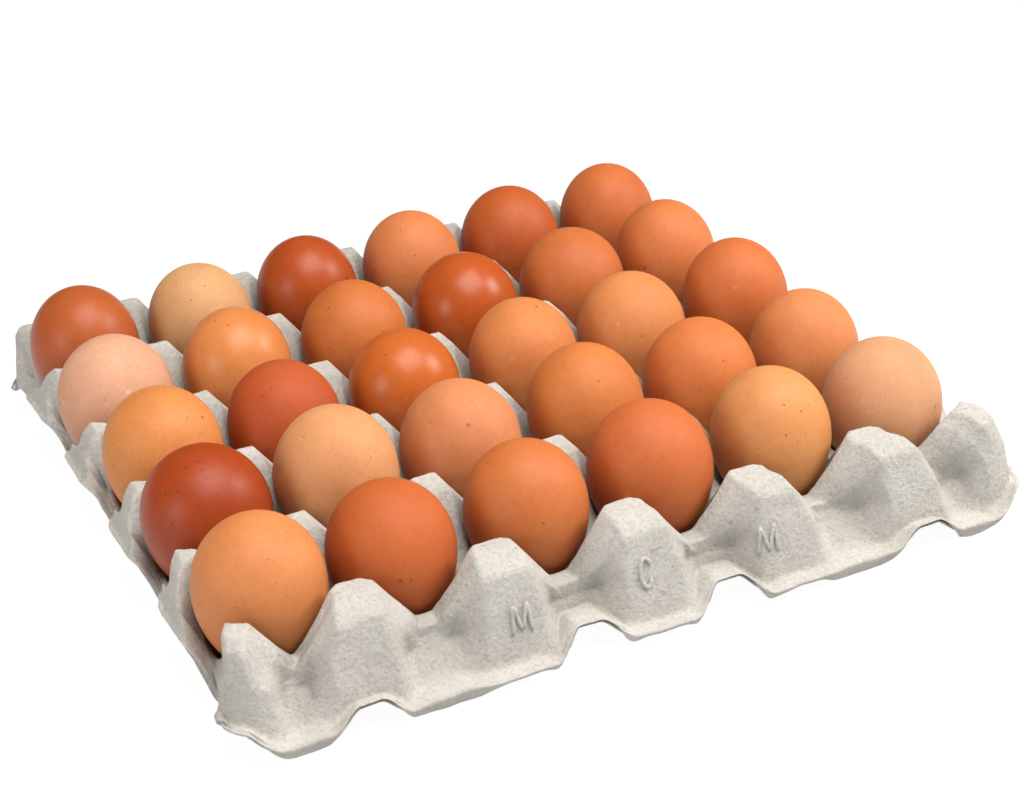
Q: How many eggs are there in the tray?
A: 30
